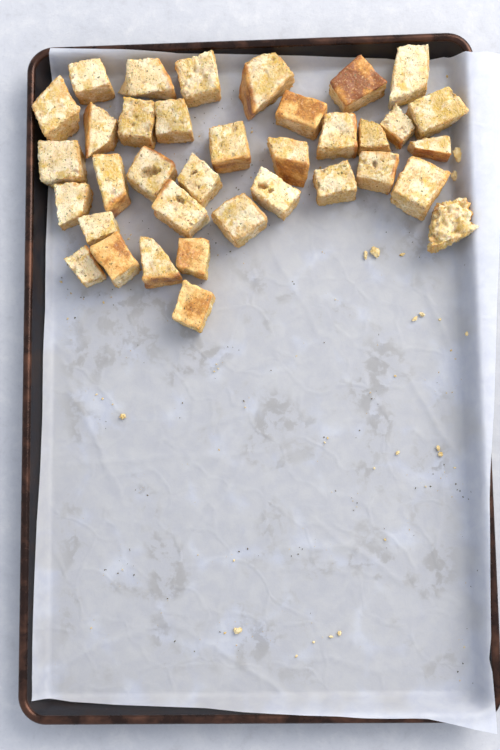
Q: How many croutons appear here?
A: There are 36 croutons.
